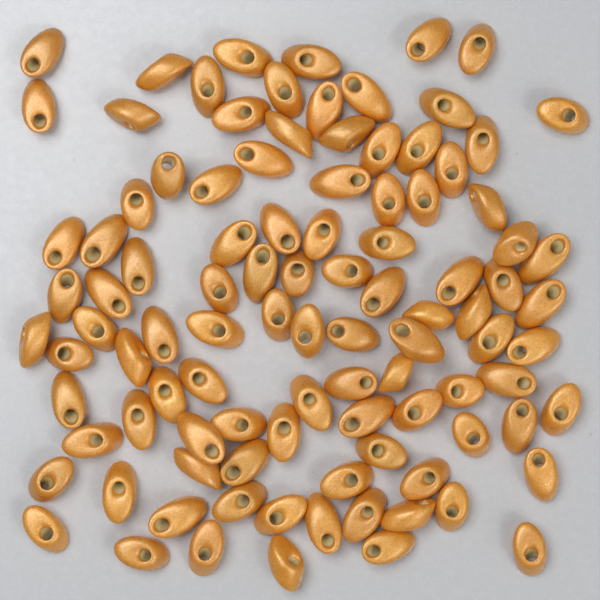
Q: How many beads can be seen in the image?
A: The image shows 101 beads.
